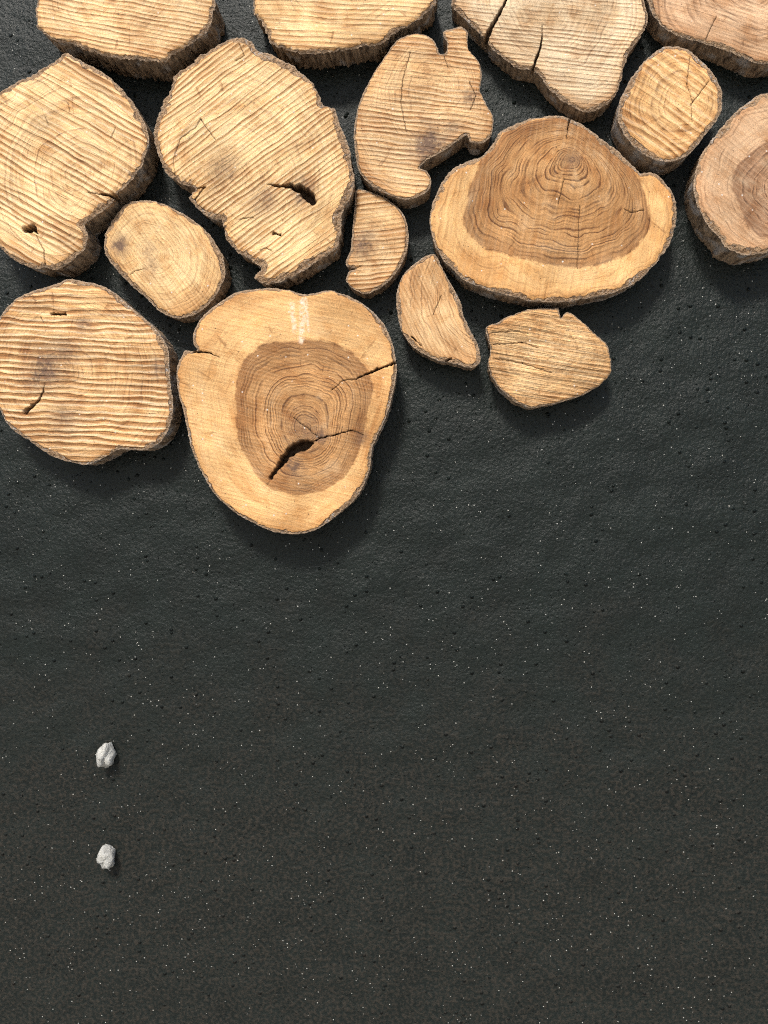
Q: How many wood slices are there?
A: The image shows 16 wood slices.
